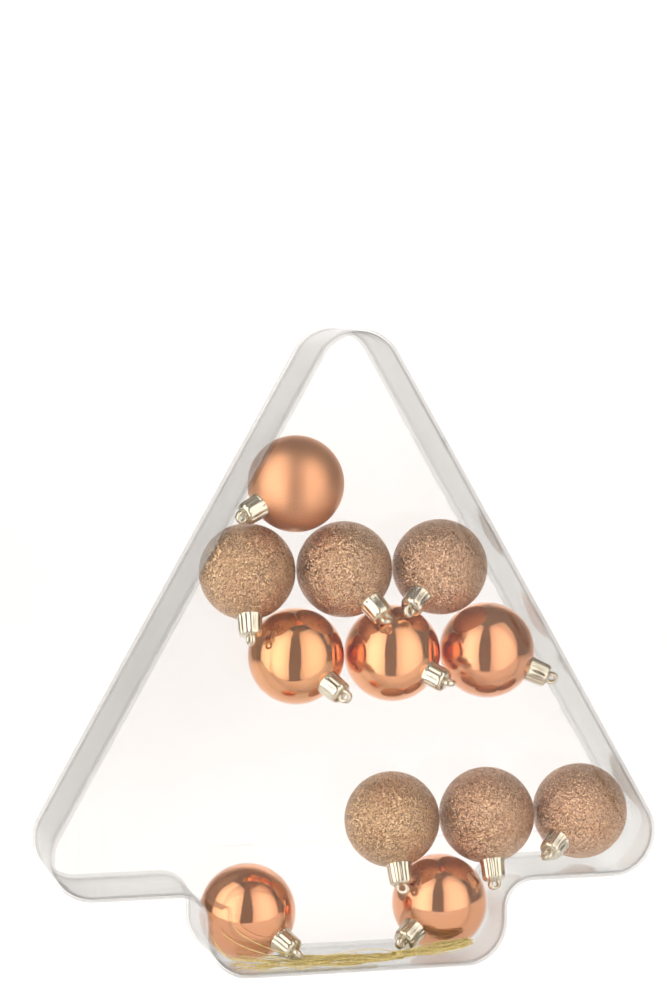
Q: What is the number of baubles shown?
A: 12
